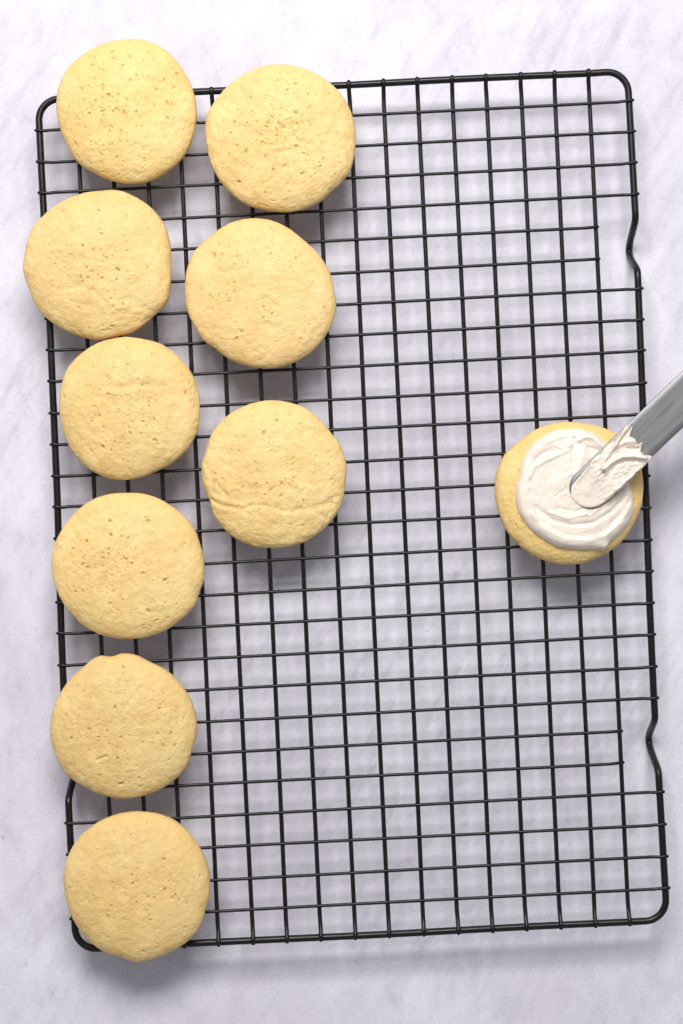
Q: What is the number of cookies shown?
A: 10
